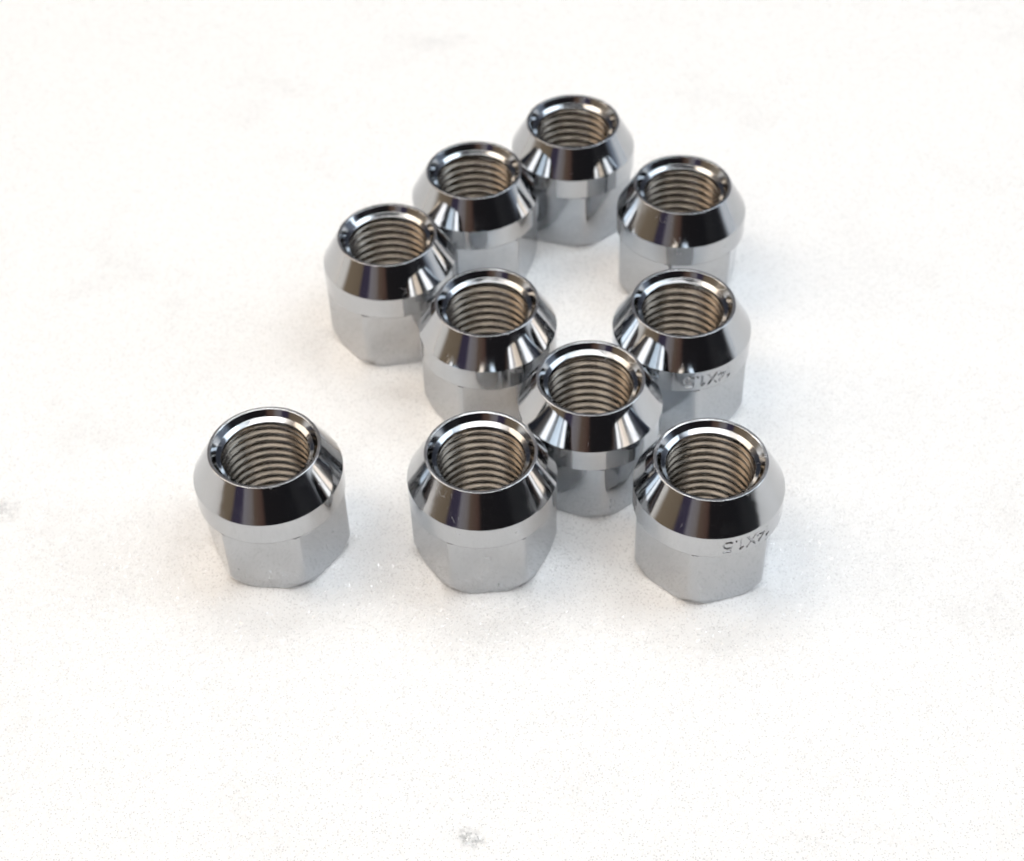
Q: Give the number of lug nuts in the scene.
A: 10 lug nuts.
